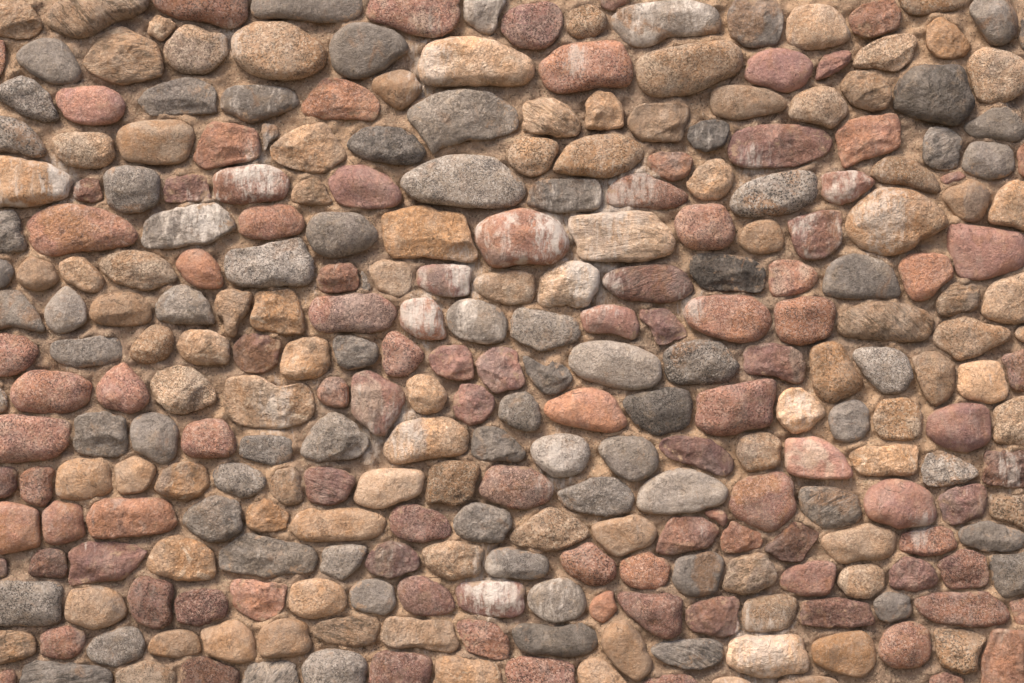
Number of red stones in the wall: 107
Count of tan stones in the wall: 99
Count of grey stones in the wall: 77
